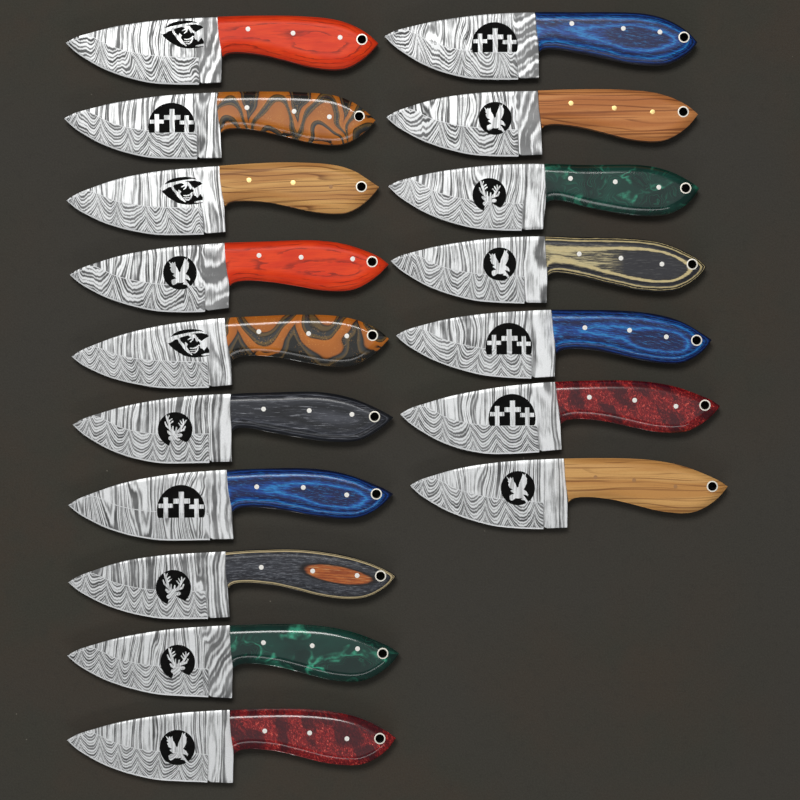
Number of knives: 17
